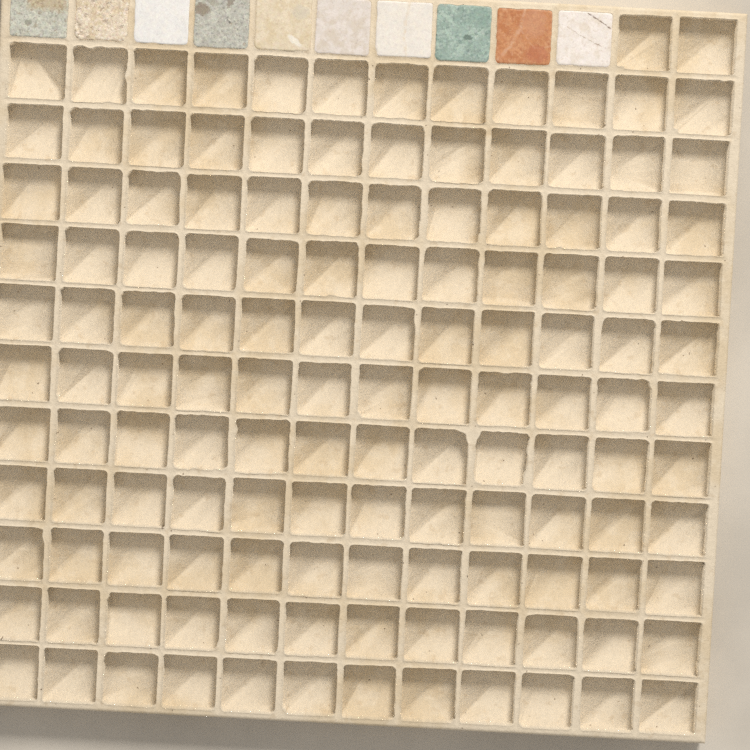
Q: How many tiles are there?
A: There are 10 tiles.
